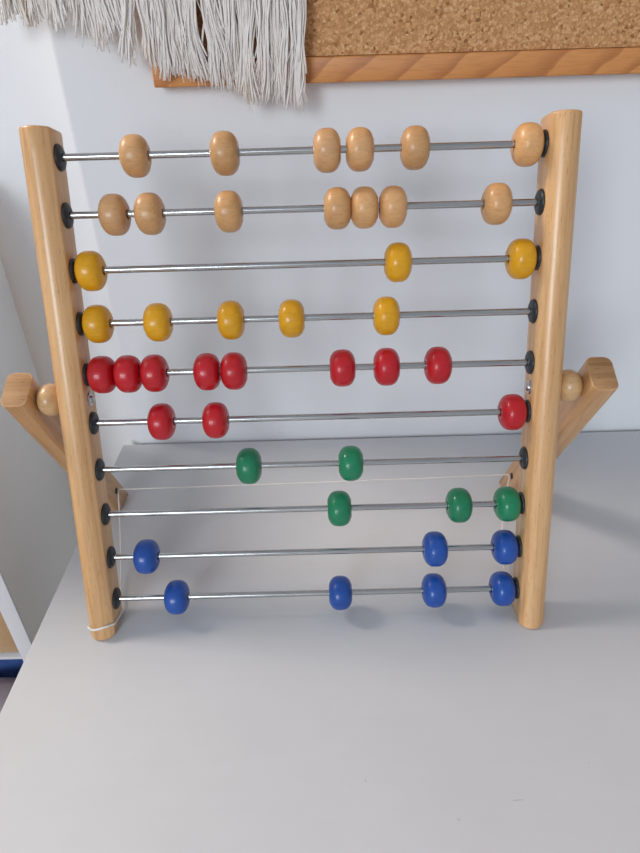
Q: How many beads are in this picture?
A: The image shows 44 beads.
